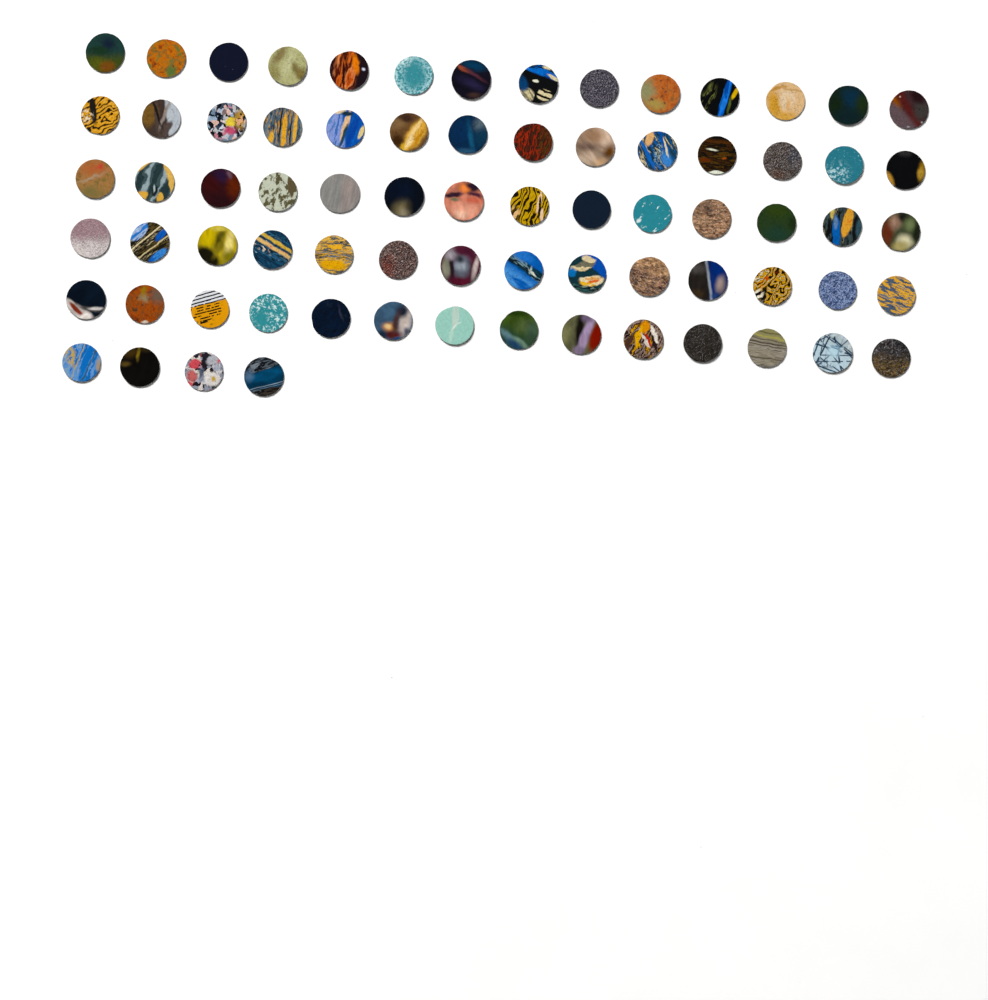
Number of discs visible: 74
